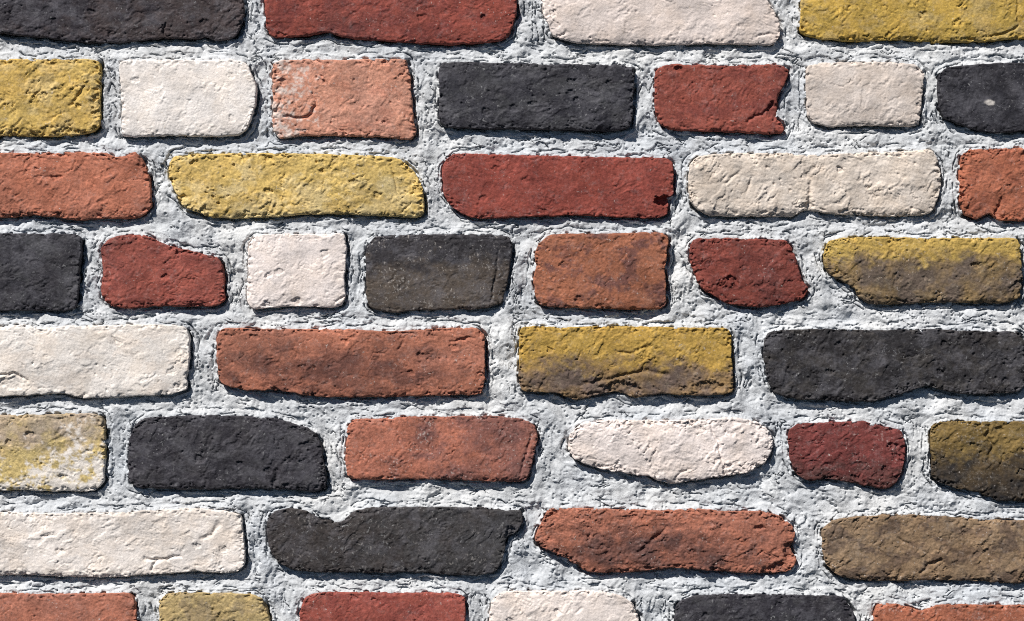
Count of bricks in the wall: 43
